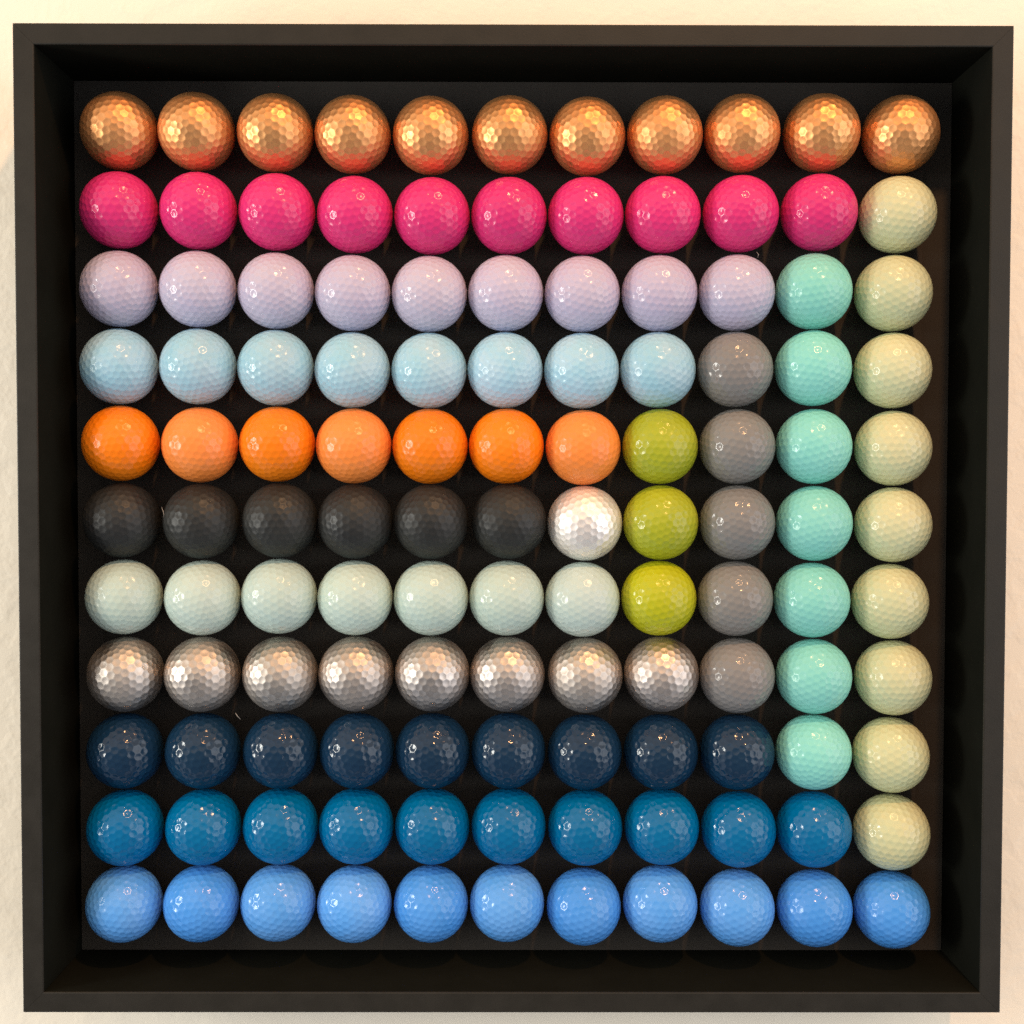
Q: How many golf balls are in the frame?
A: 121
